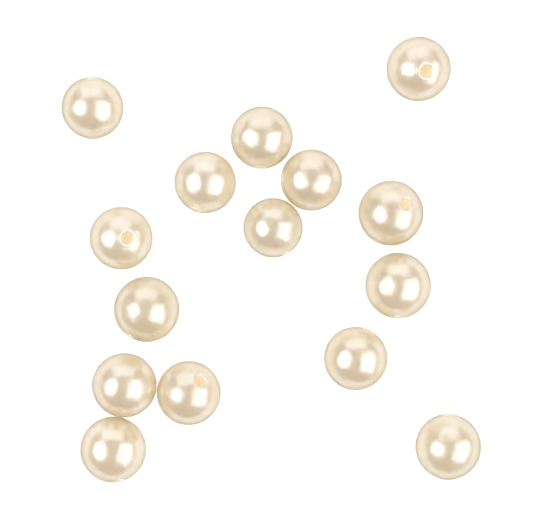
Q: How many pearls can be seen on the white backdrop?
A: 15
